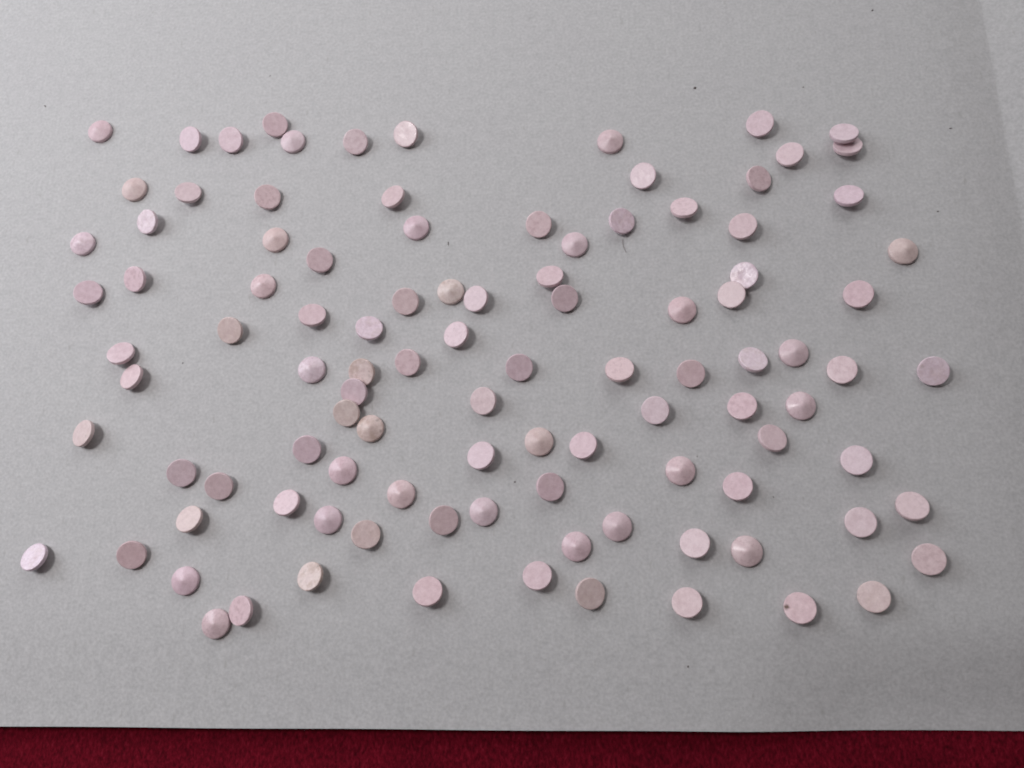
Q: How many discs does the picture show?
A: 104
